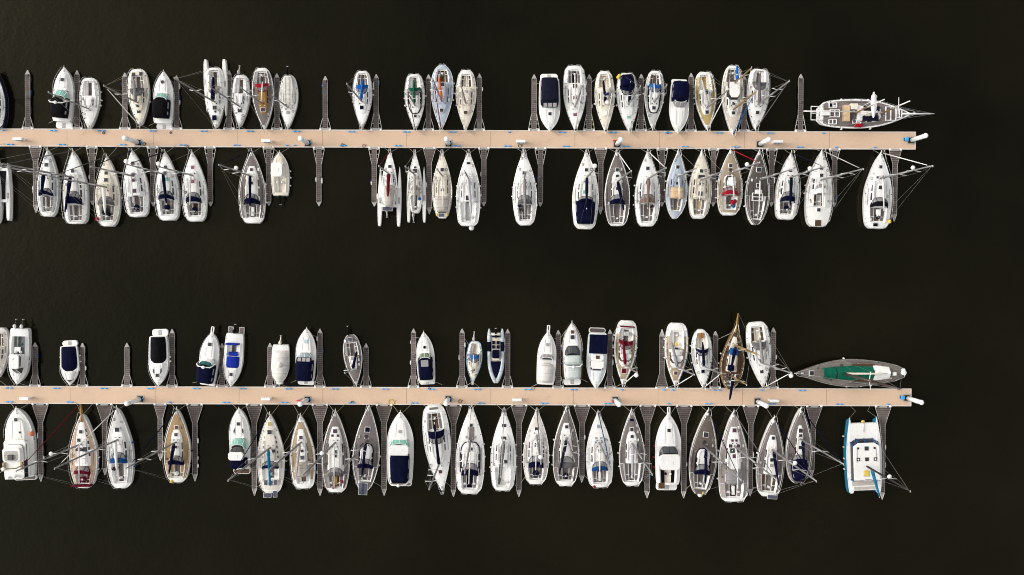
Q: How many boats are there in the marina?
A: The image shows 91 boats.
